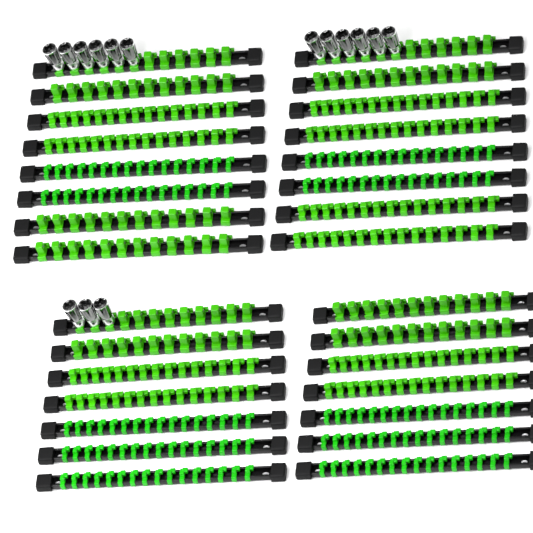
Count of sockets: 15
